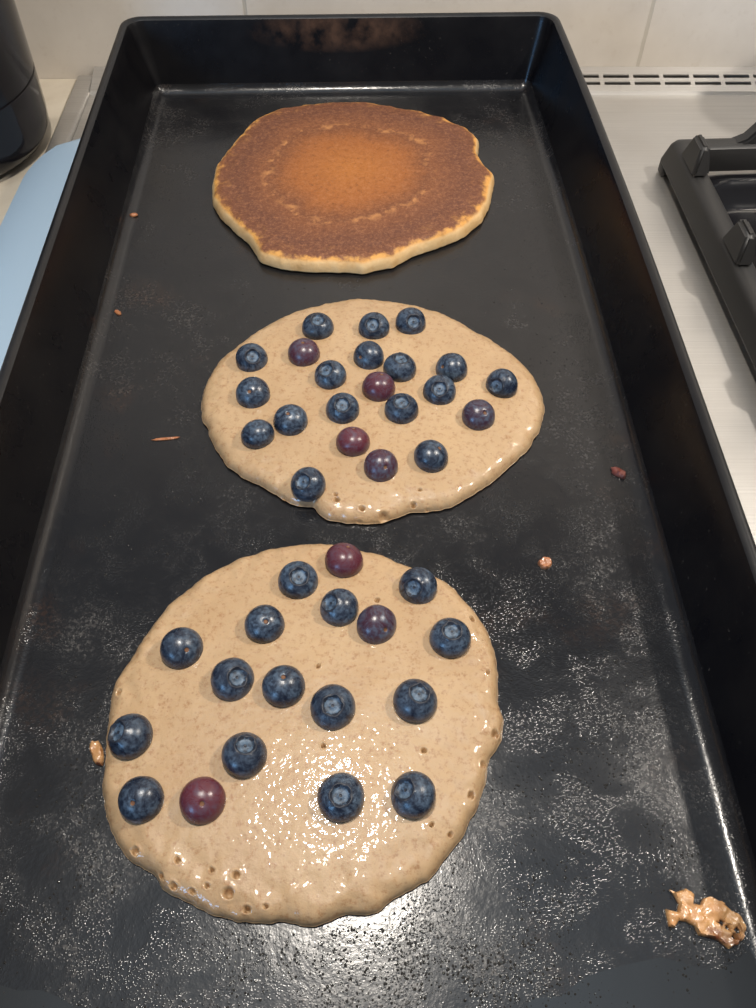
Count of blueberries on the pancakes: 40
